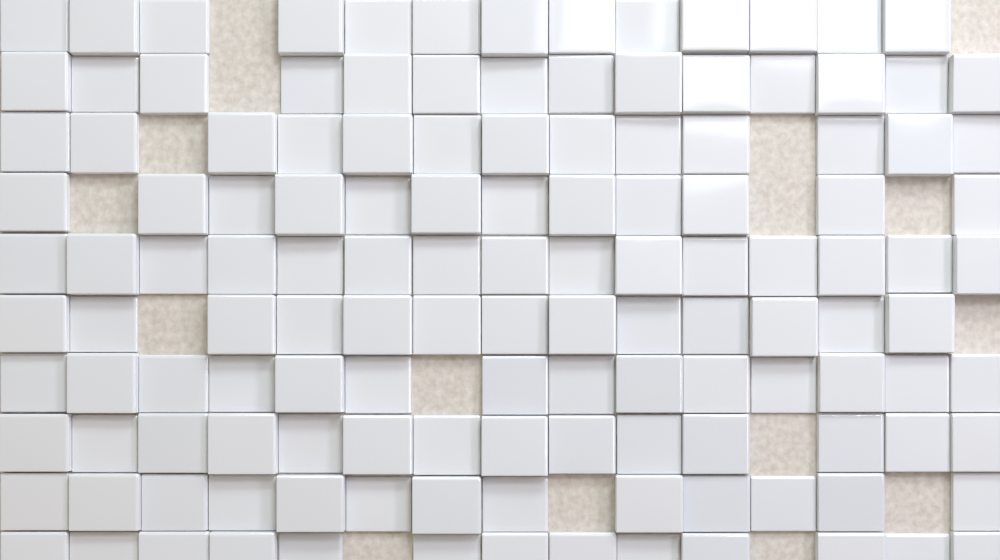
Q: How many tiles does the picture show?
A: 134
